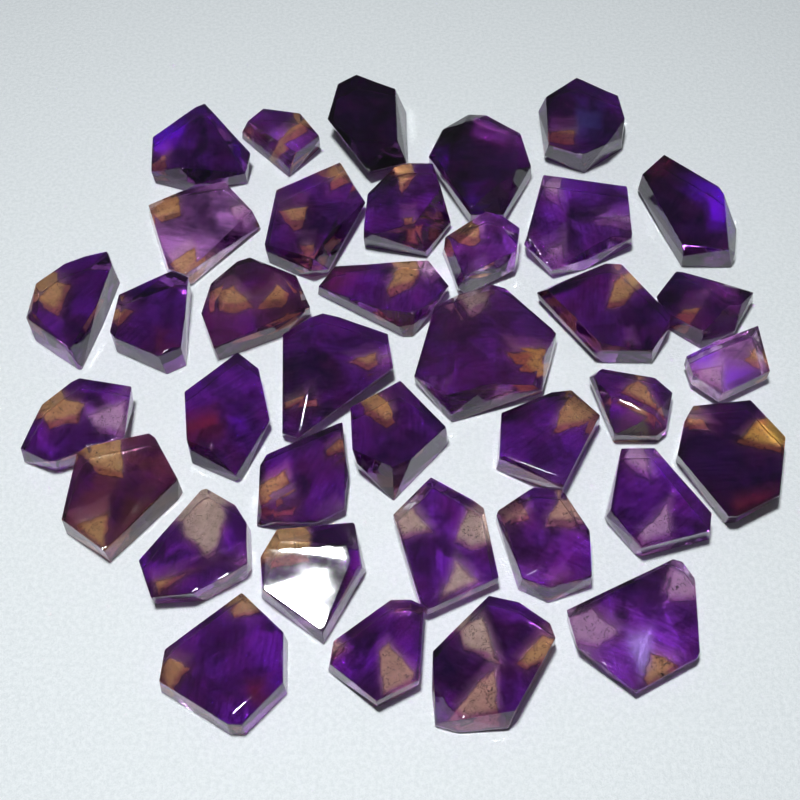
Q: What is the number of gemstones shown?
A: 37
